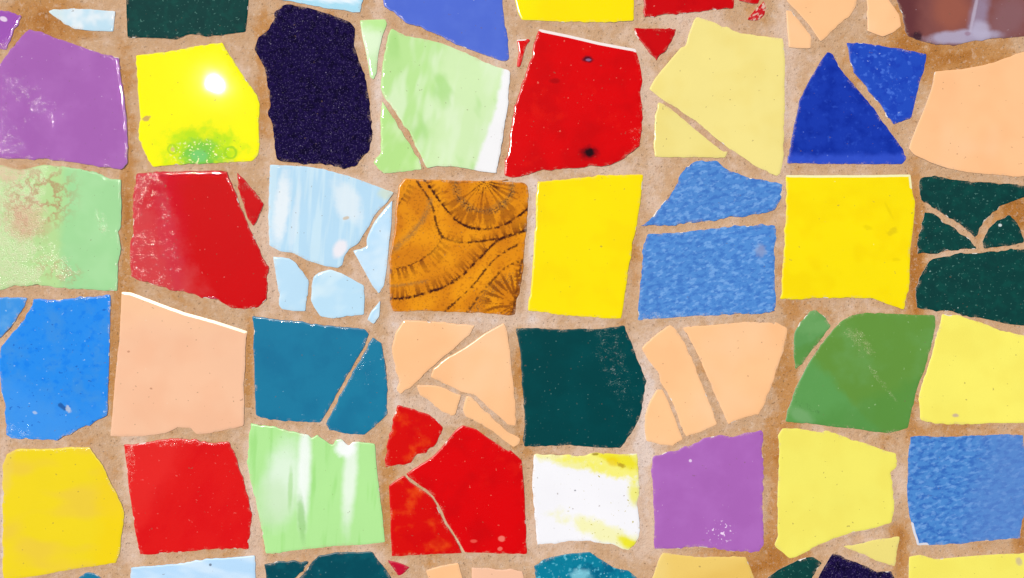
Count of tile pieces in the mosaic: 83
